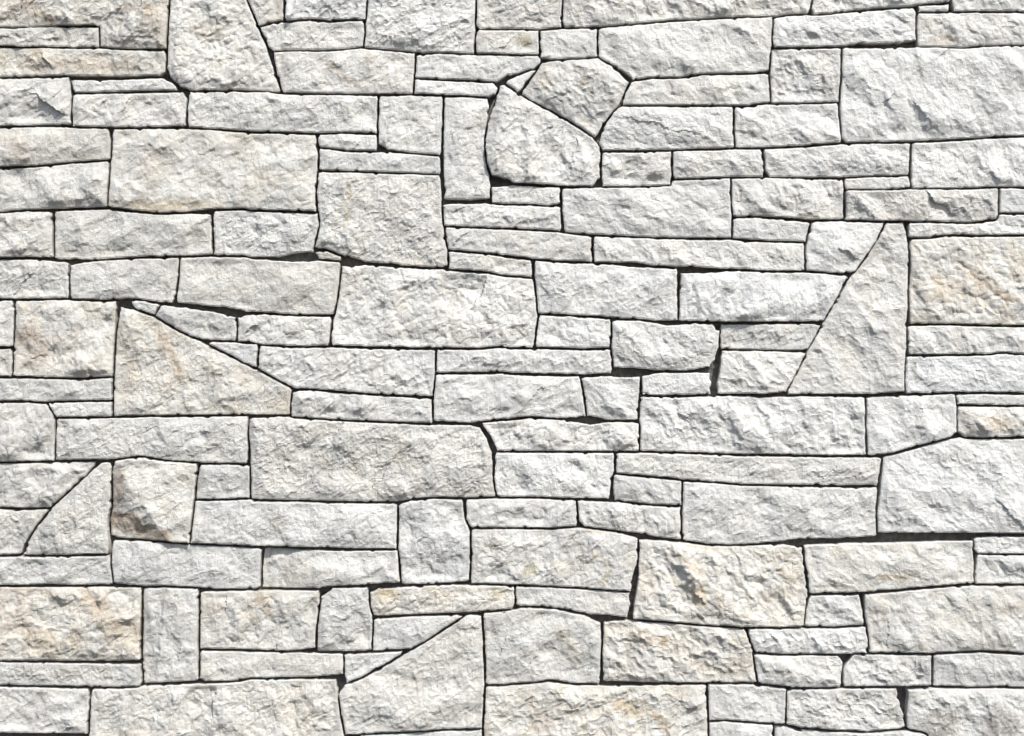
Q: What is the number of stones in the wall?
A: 150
